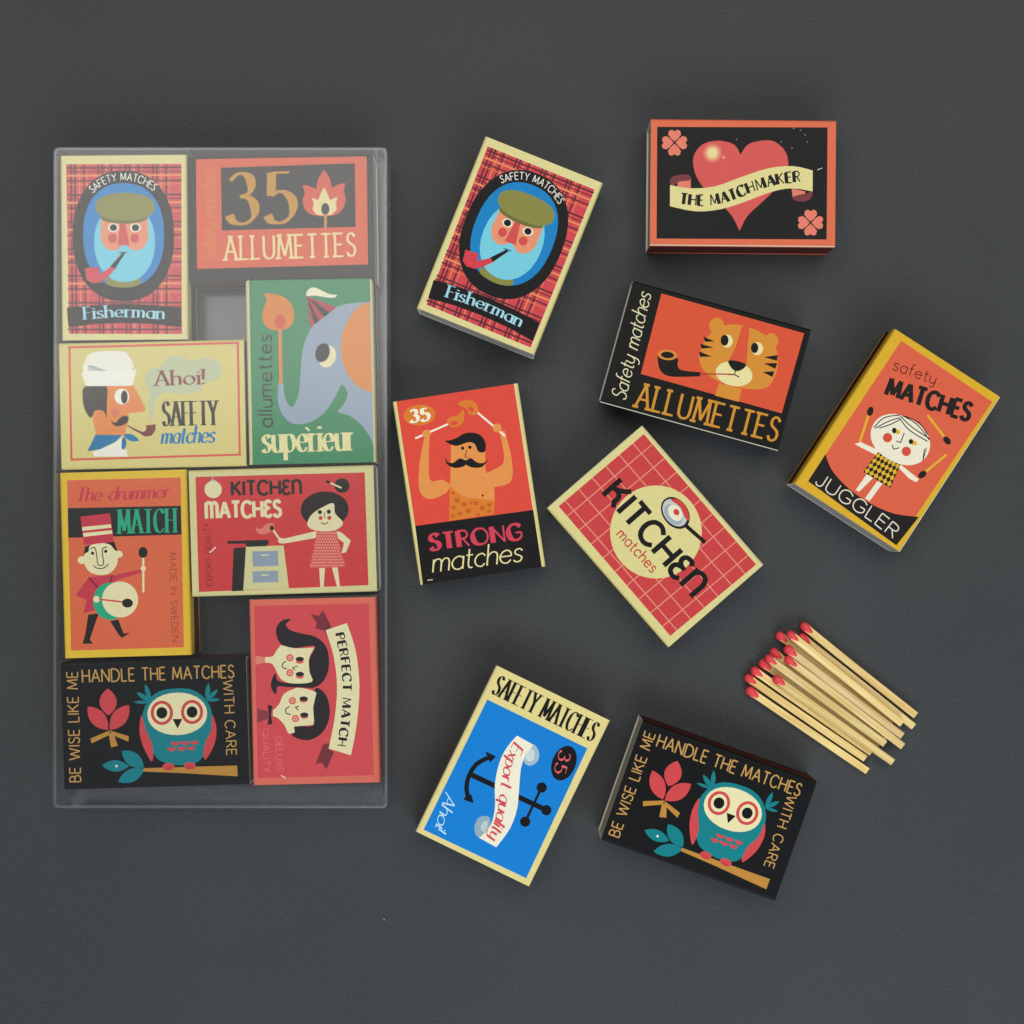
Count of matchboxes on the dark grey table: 16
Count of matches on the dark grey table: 13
